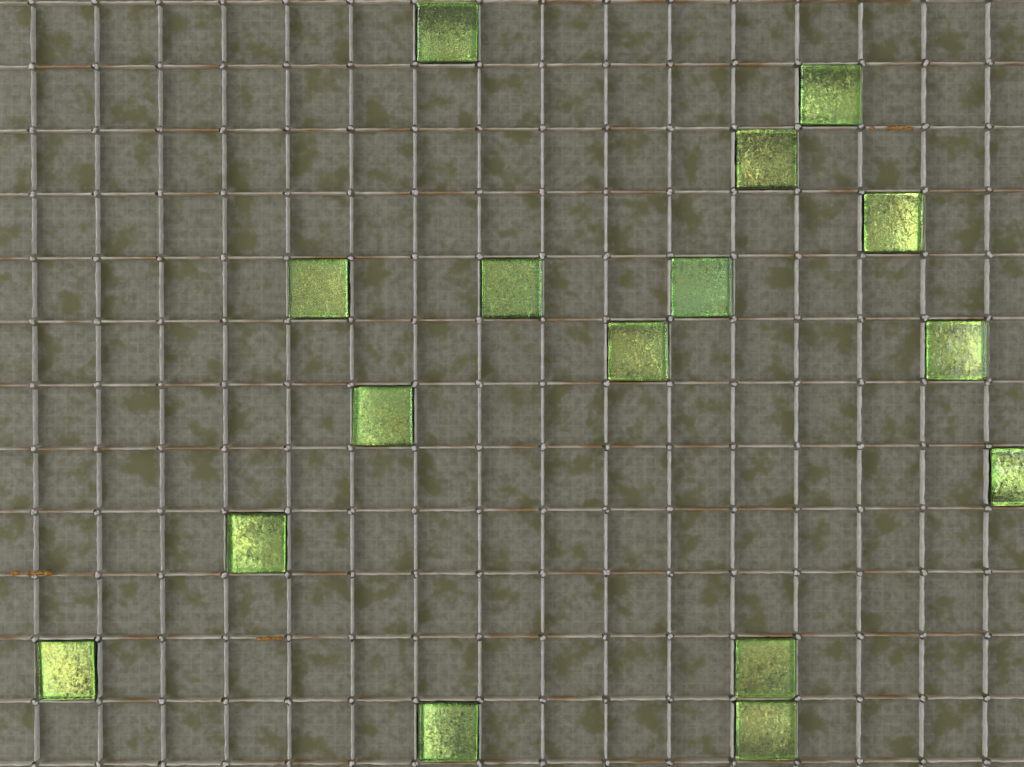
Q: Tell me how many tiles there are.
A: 16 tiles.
